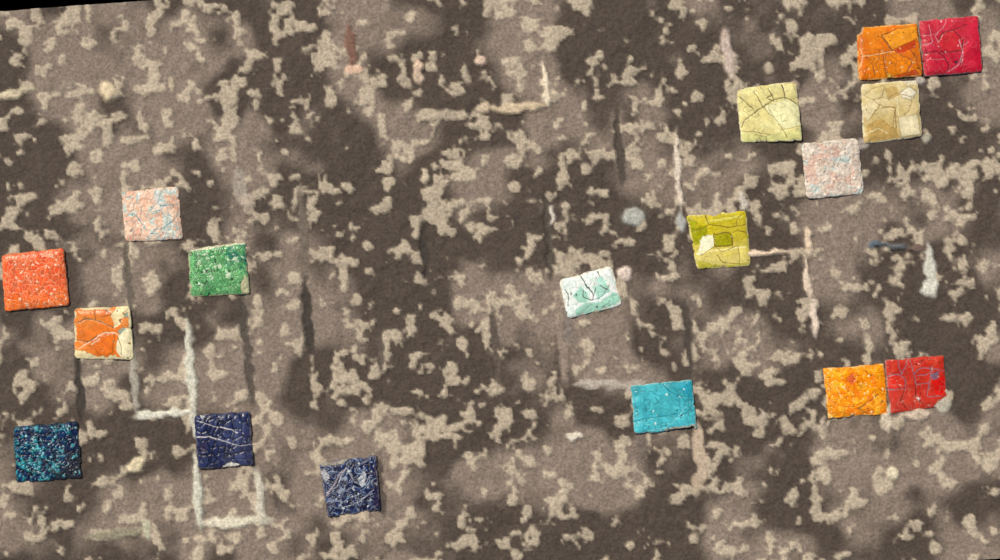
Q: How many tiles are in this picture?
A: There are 17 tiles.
